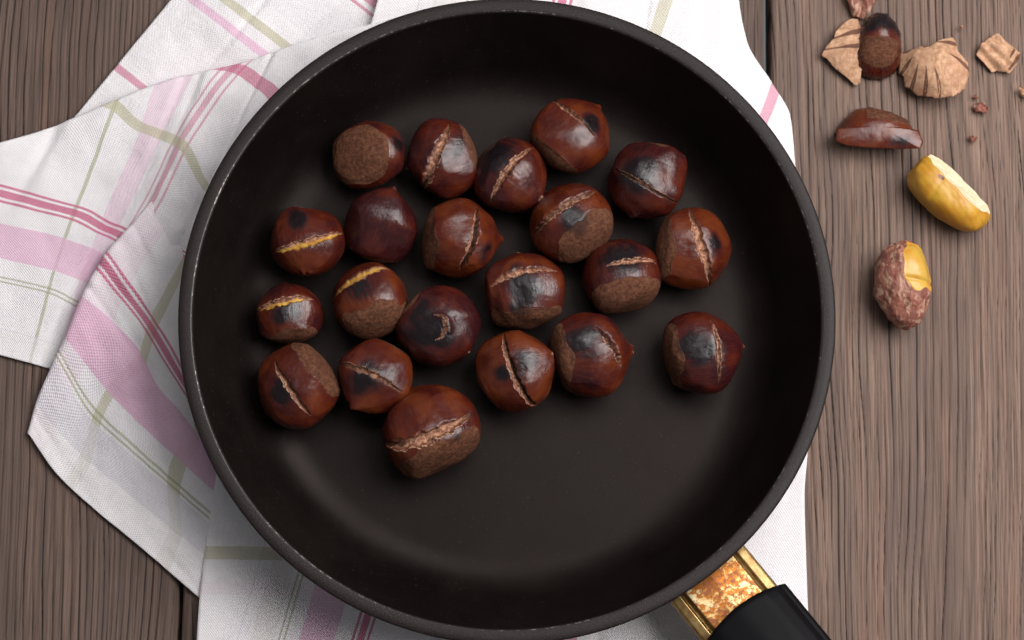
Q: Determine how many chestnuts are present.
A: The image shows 21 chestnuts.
